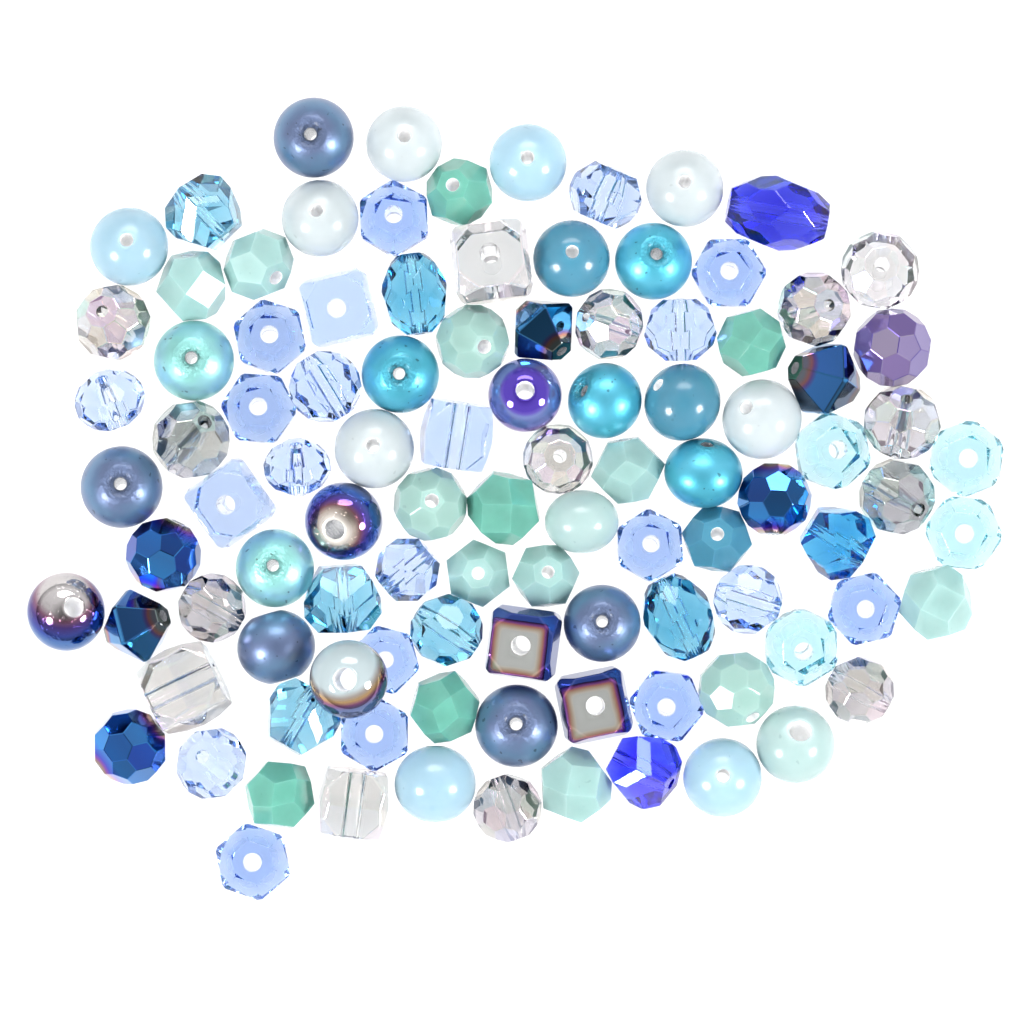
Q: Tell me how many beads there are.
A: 101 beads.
